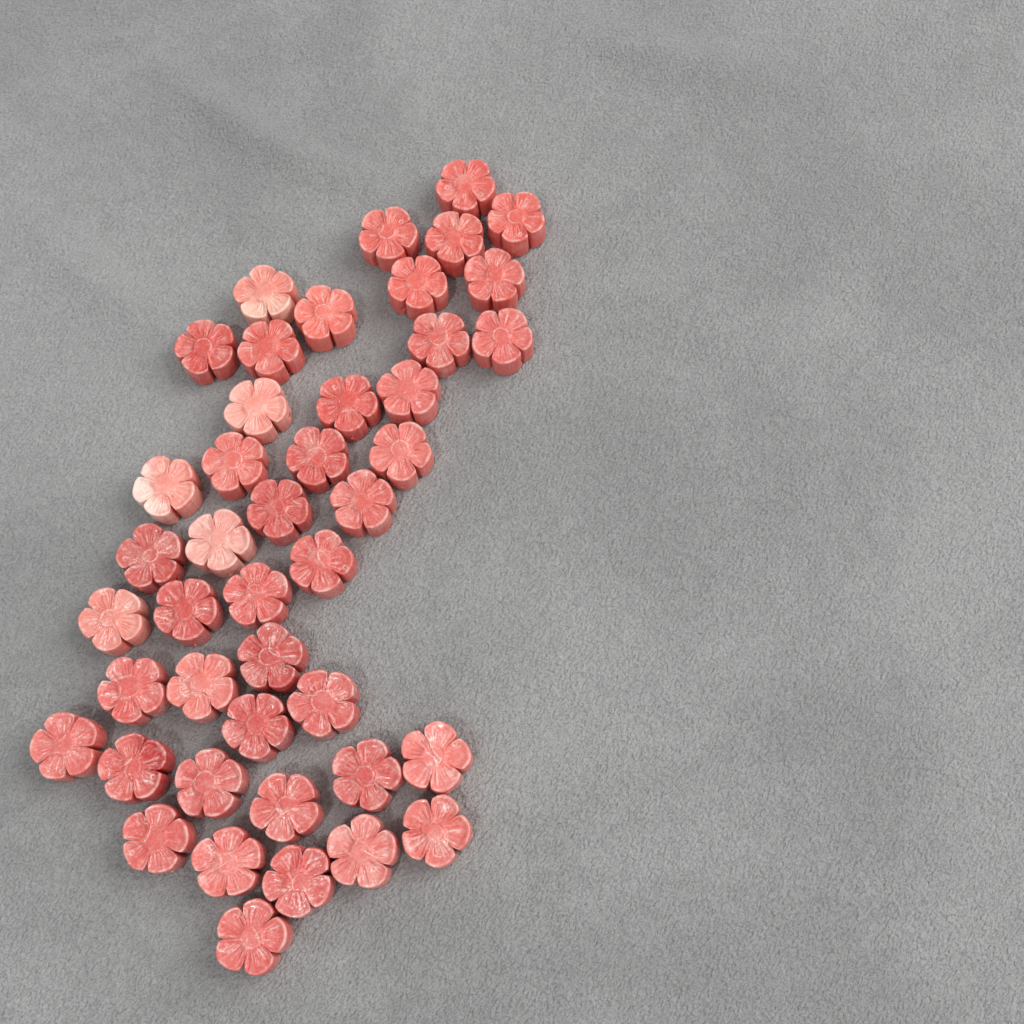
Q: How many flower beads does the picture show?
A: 44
